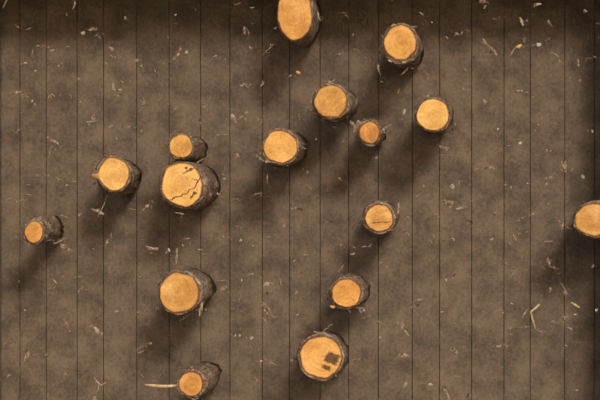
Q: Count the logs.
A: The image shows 16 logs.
